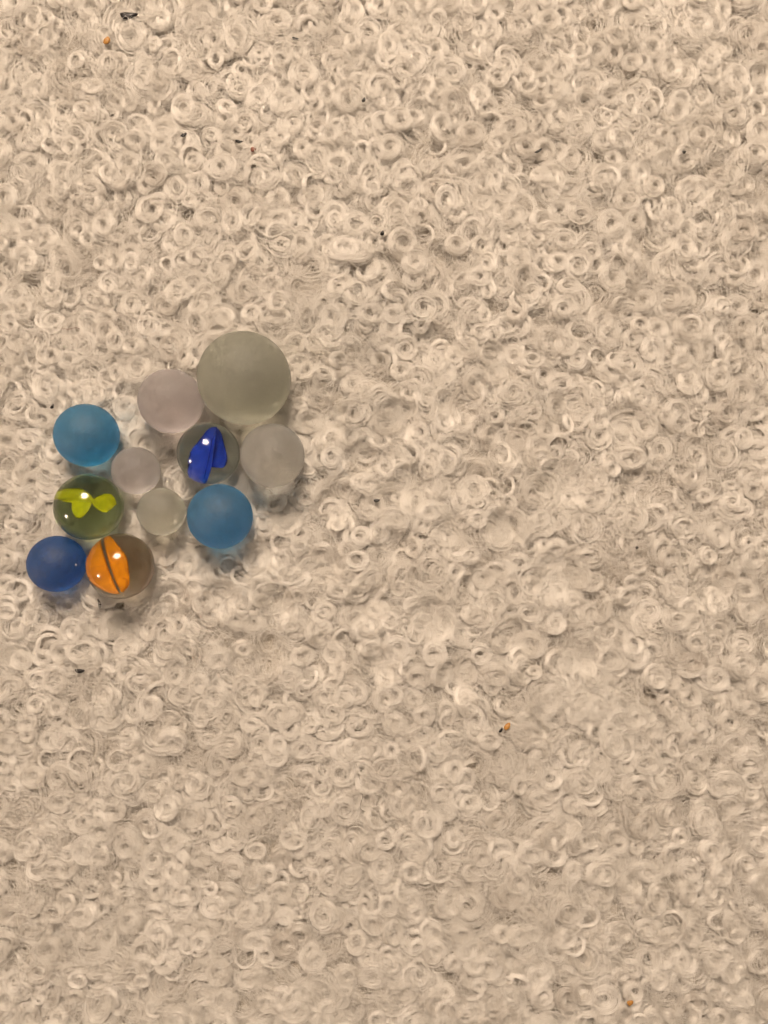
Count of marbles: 11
